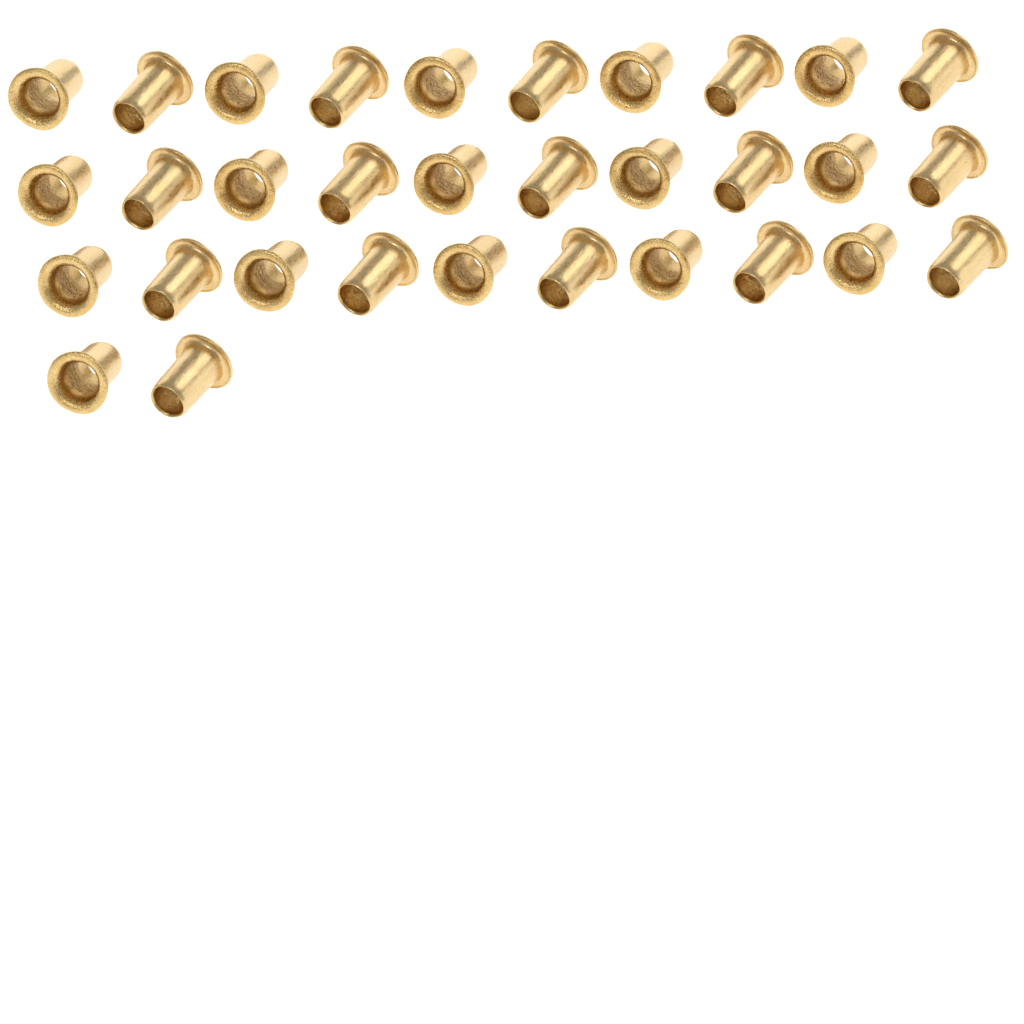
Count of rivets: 32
